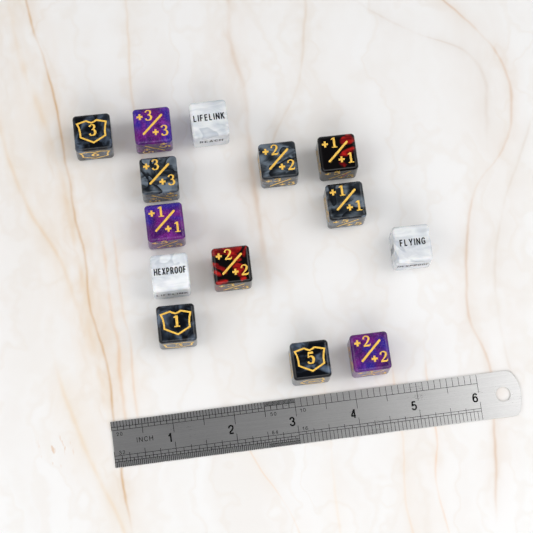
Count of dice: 14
